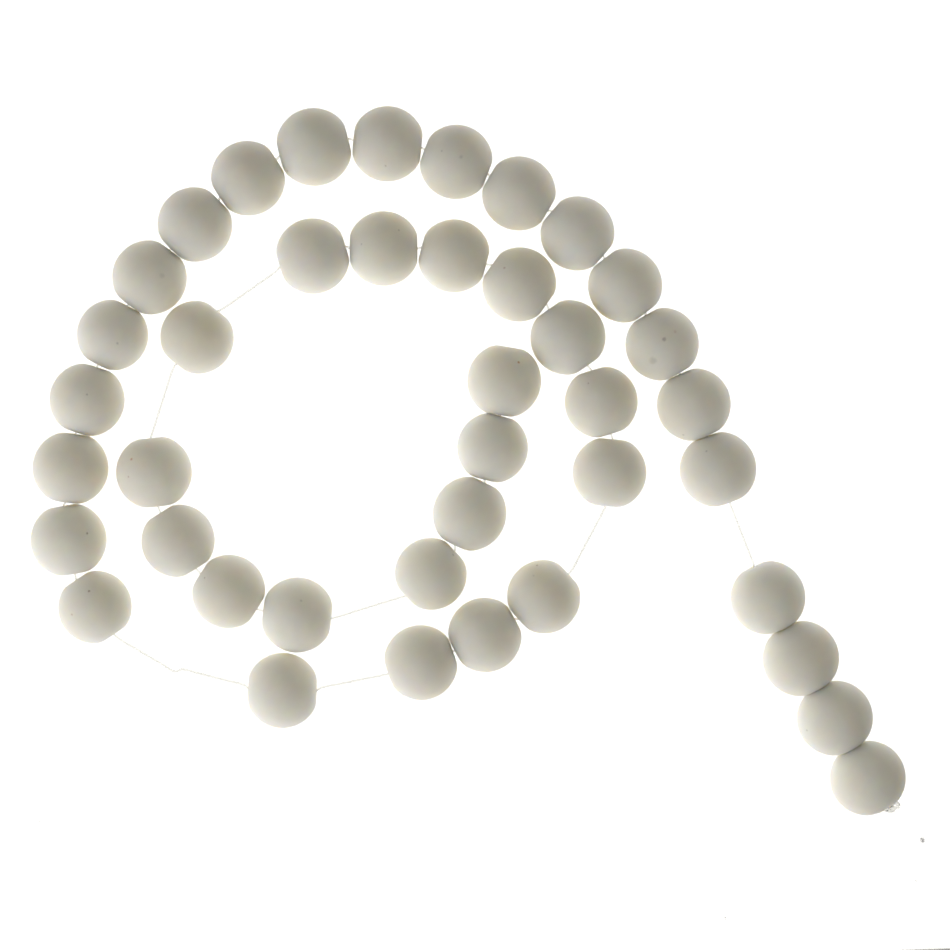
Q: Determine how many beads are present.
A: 41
